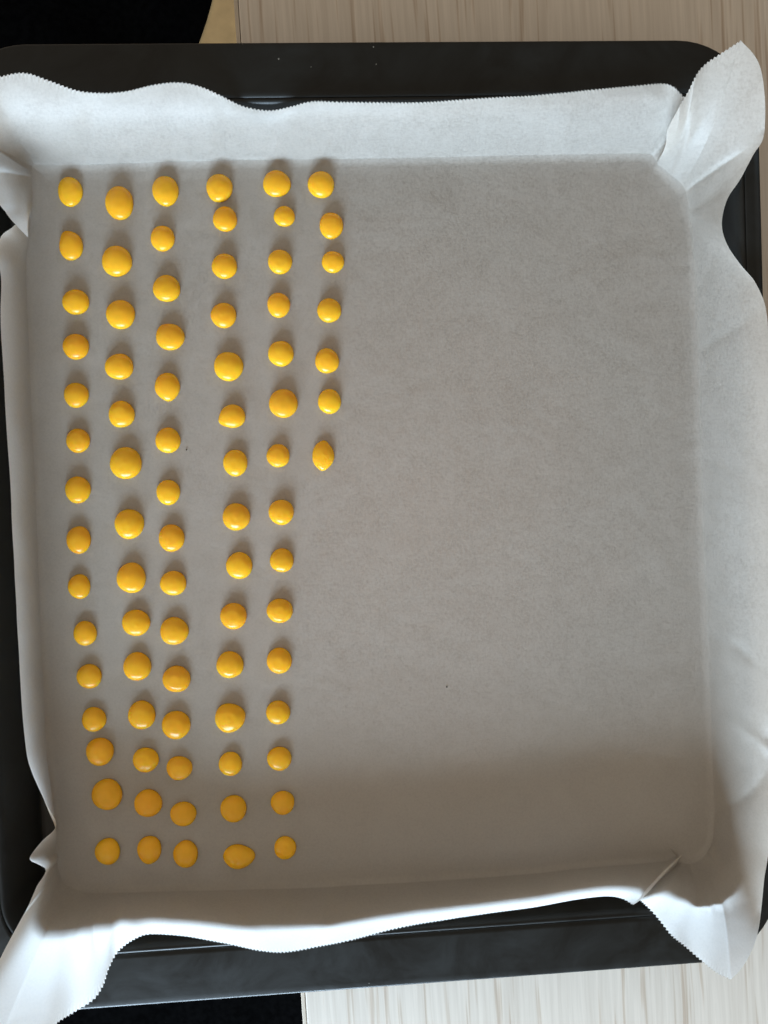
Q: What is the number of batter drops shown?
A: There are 81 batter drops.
